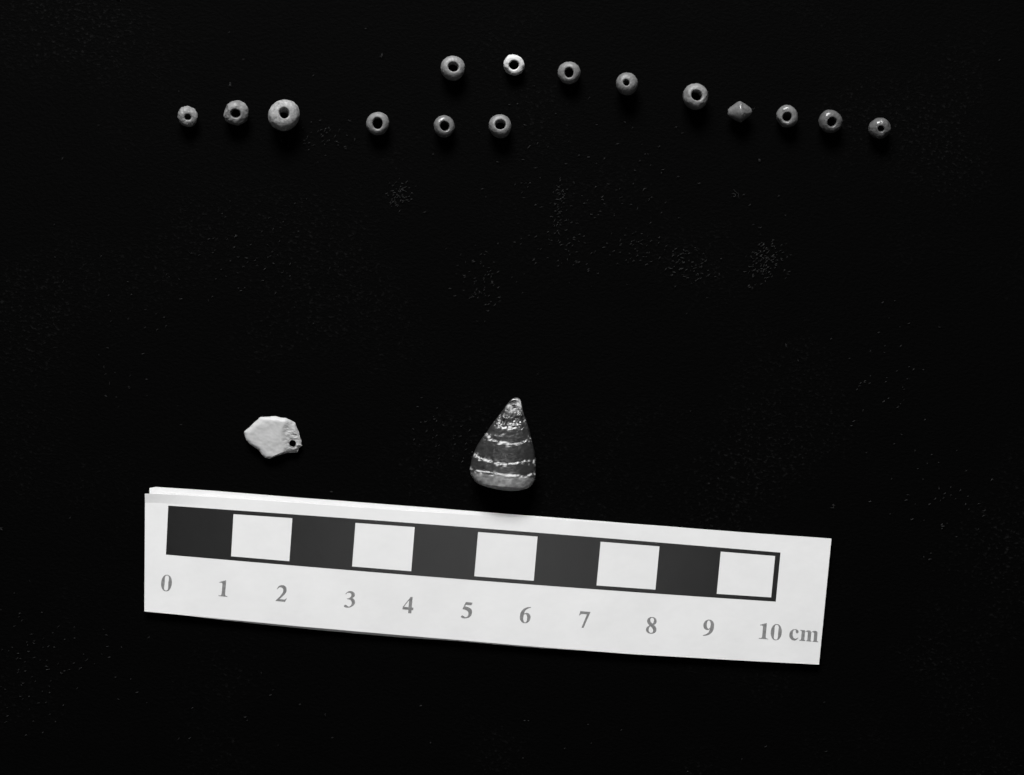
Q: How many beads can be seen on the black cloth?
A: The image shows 15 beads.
